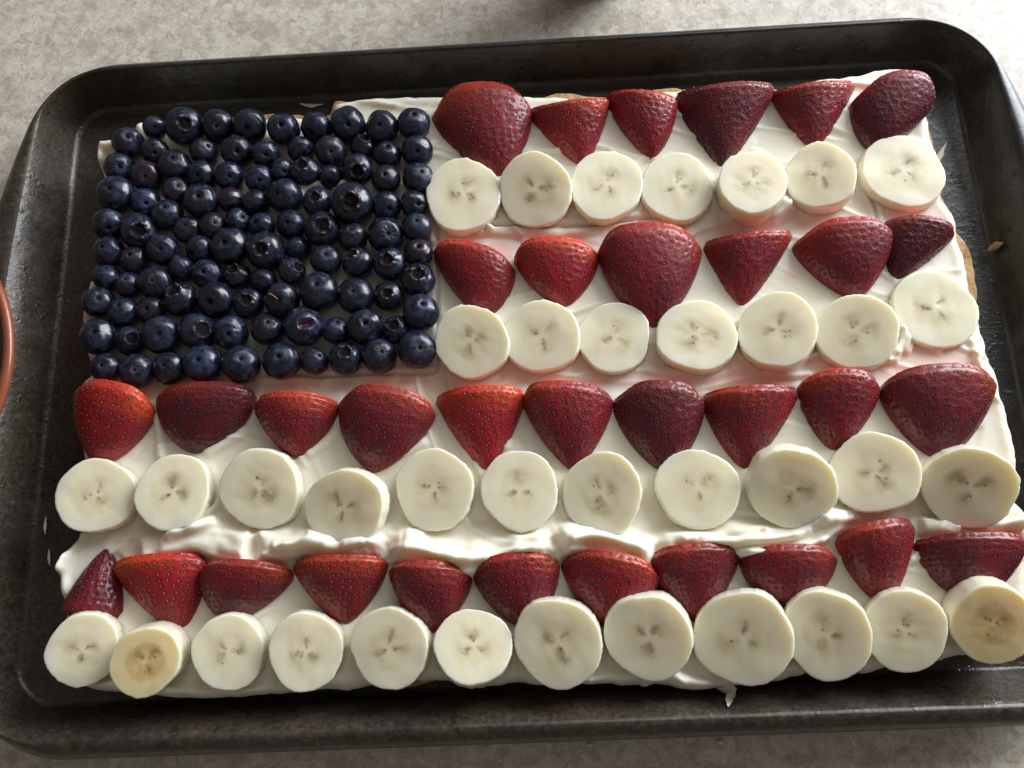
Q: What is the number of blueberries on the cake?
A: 105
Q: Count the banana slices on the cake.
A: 37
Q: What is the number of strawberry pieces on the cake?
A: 33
